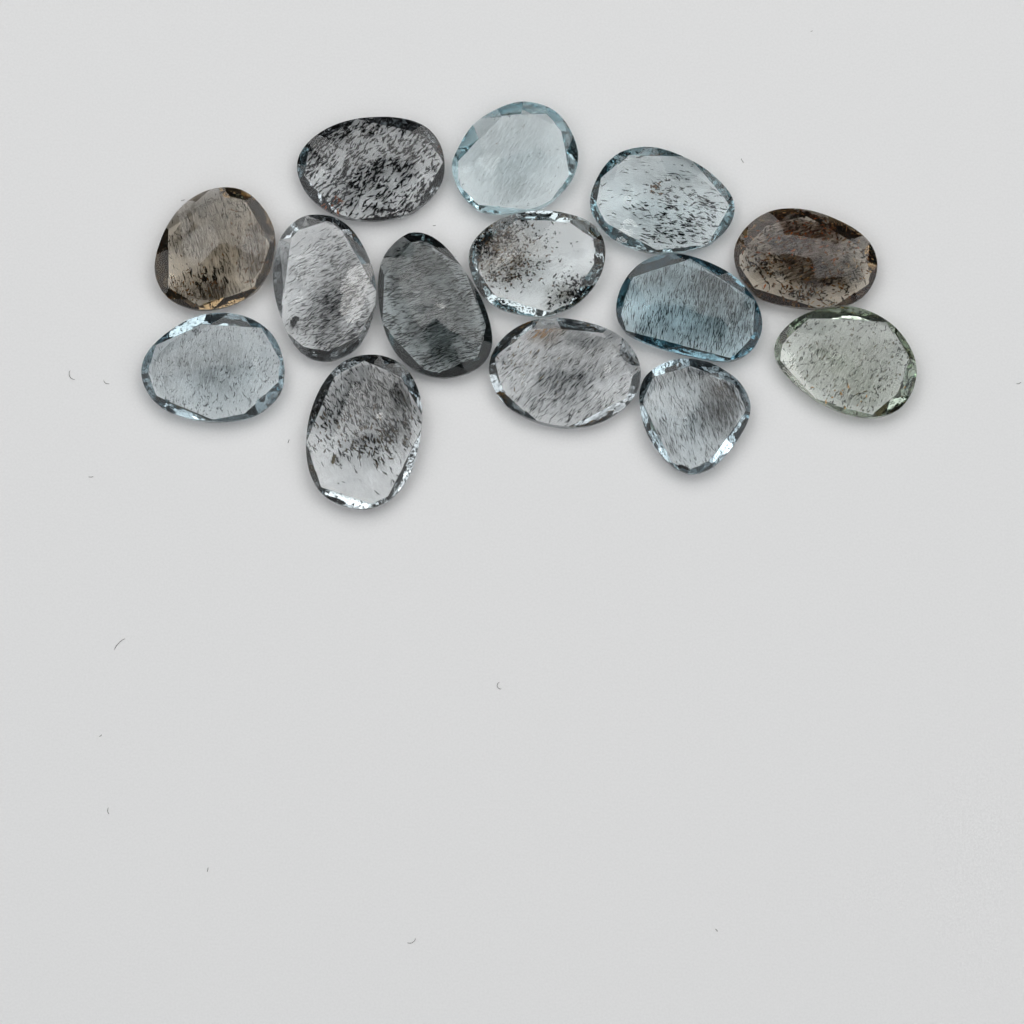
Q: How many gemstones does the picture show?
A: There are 14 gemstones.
